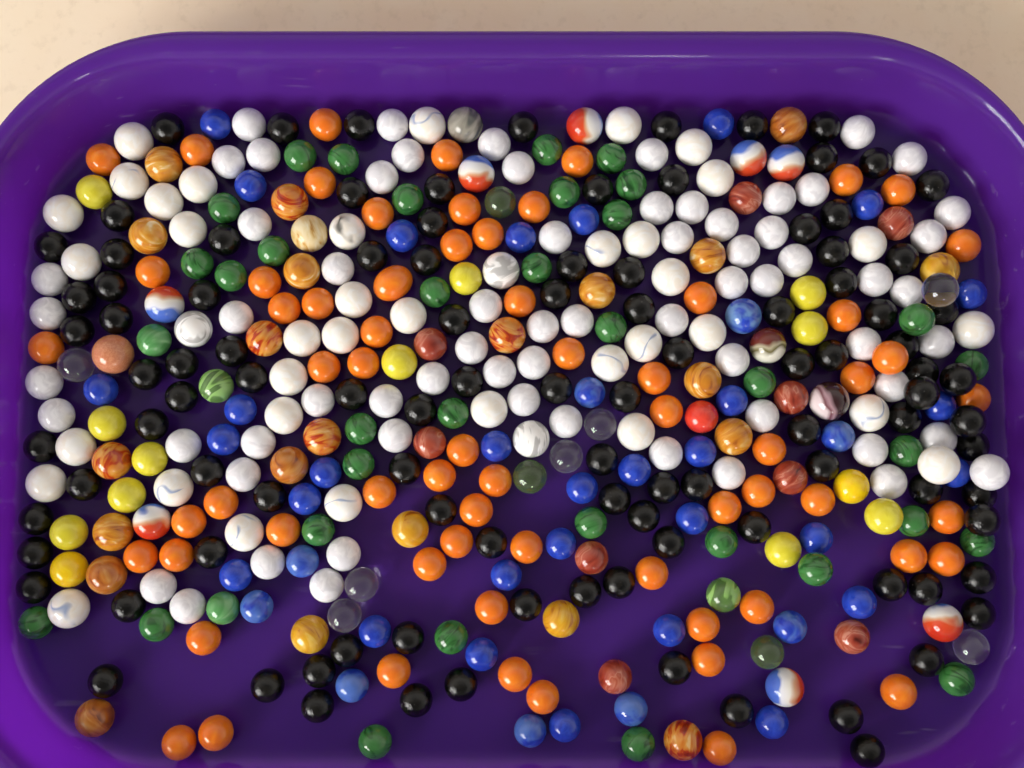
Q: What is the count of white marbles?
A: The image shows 105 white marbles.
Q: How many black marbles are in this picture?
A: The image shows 104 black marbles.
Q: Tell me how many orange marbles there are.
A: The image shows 65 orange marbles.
